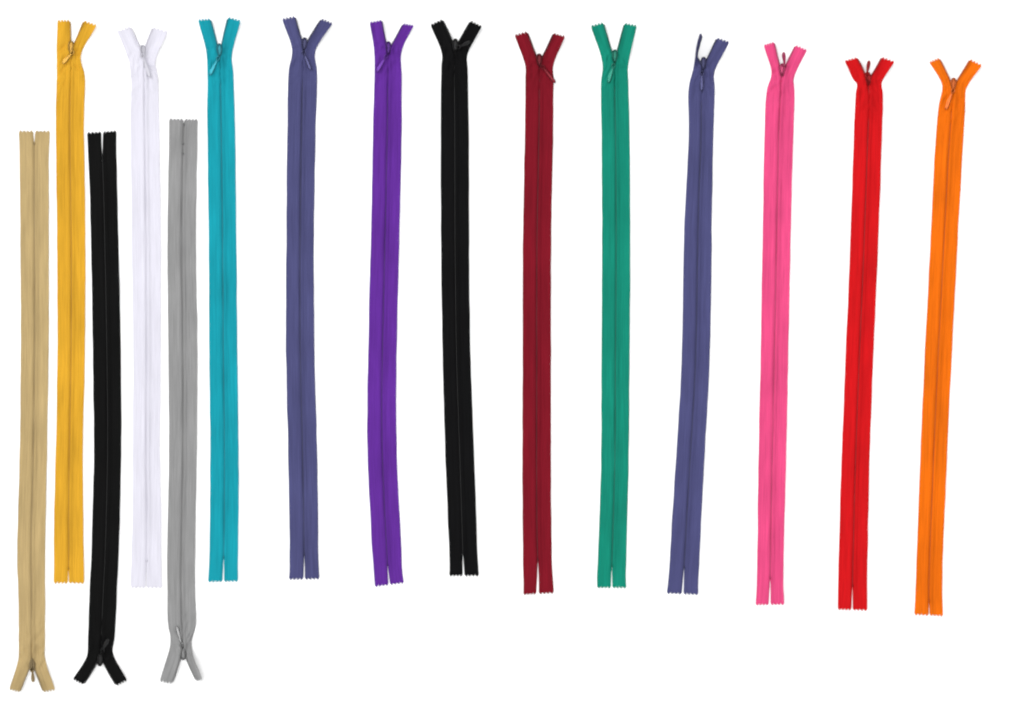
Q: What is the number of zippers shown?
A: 15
